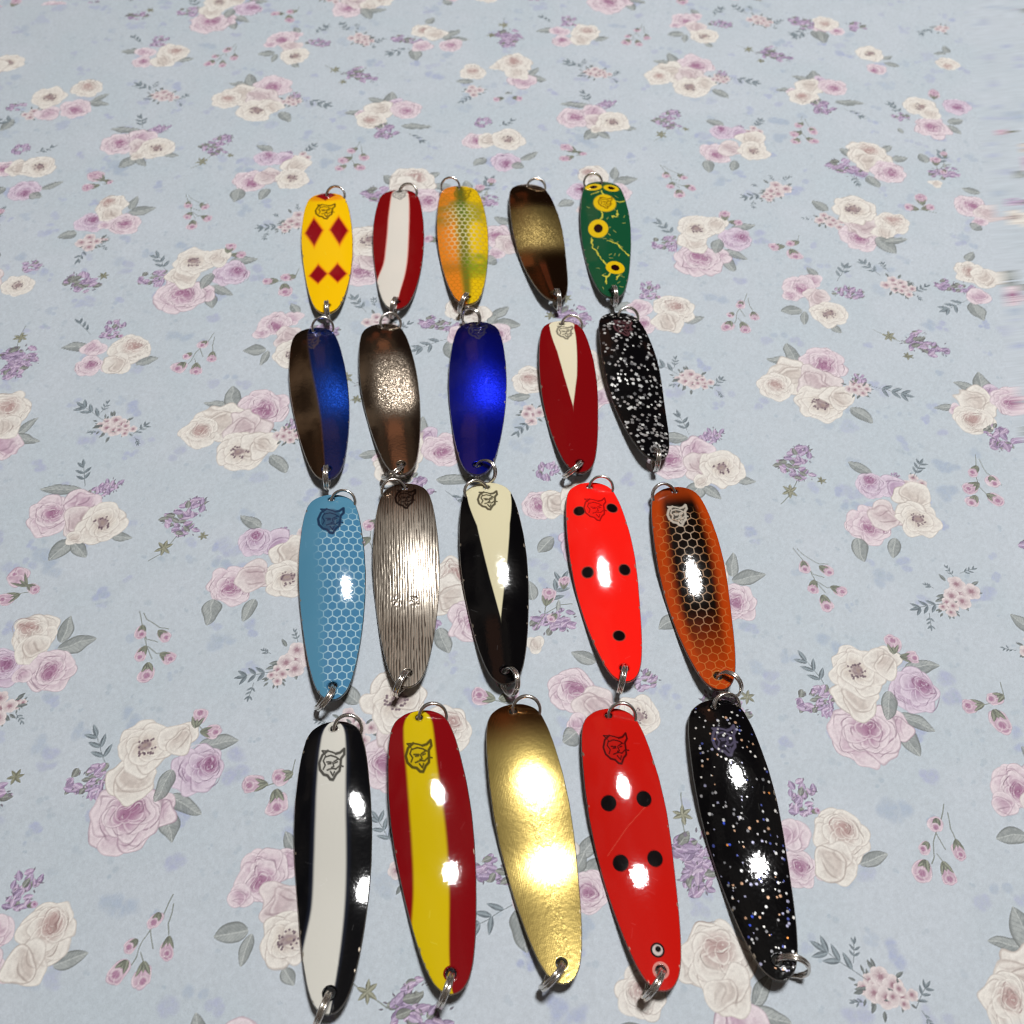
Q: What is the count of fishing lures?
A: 20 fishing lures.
